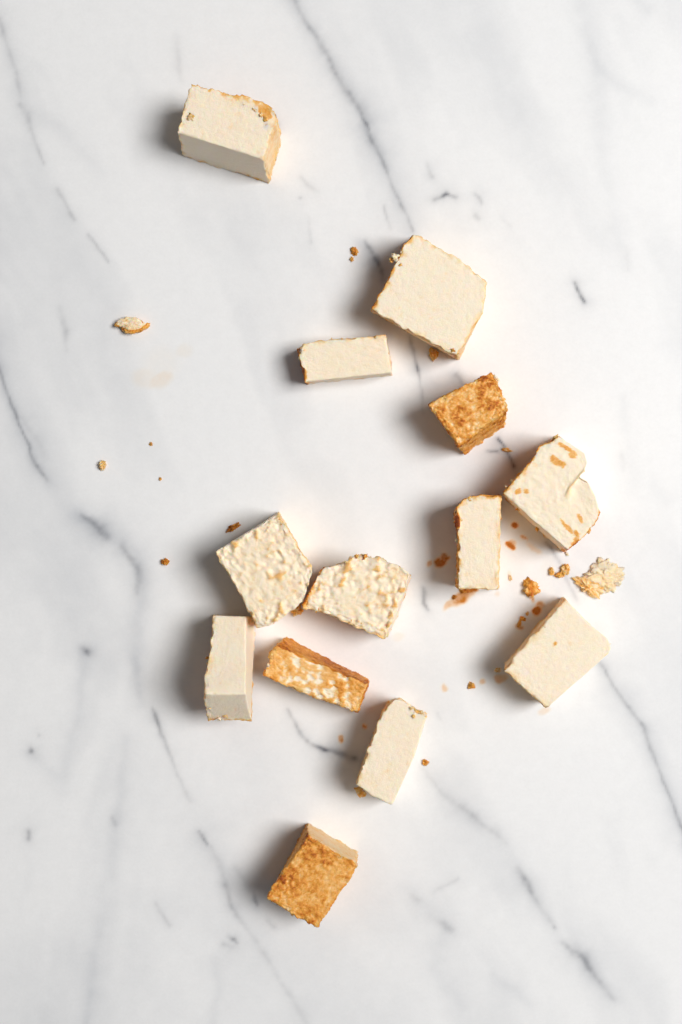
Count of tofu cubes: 13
